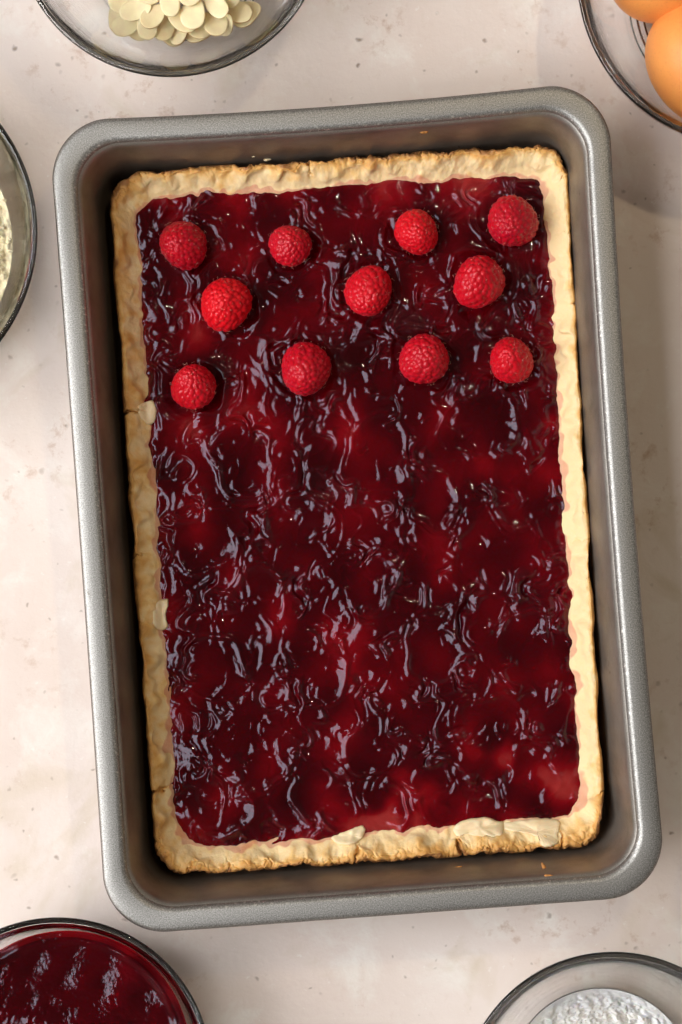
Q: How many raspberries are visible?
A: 11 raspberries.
